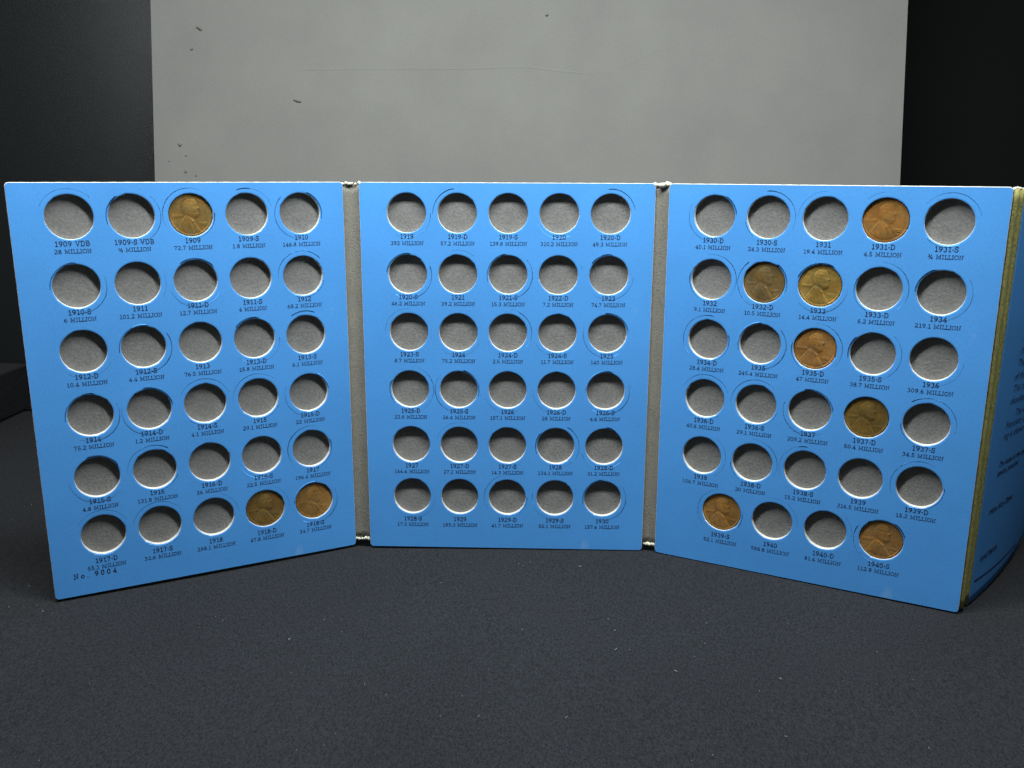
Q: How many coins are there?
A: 10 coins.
